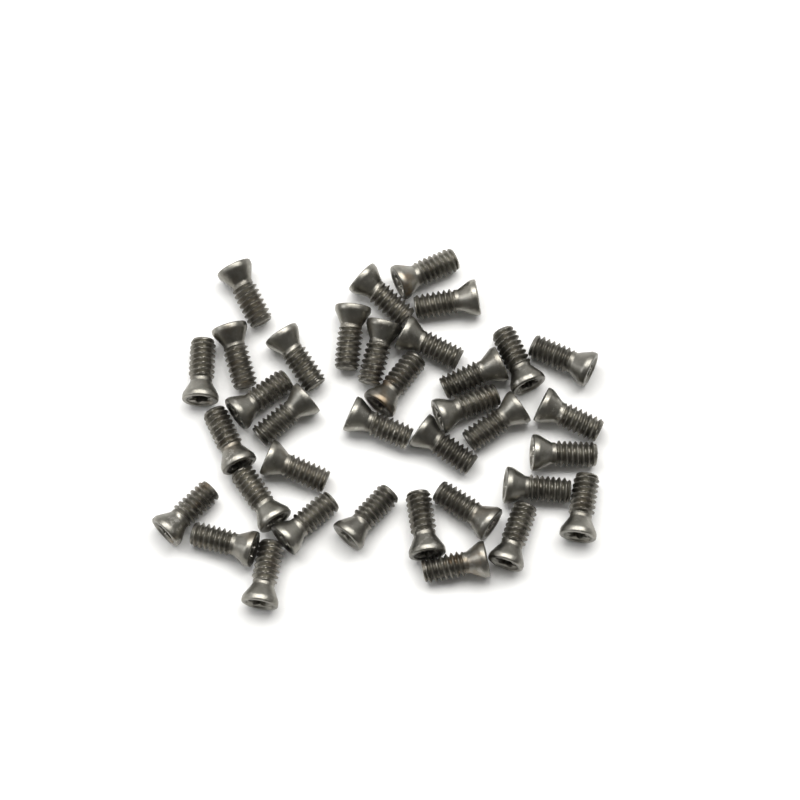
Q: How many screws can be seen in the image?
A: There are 36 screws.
